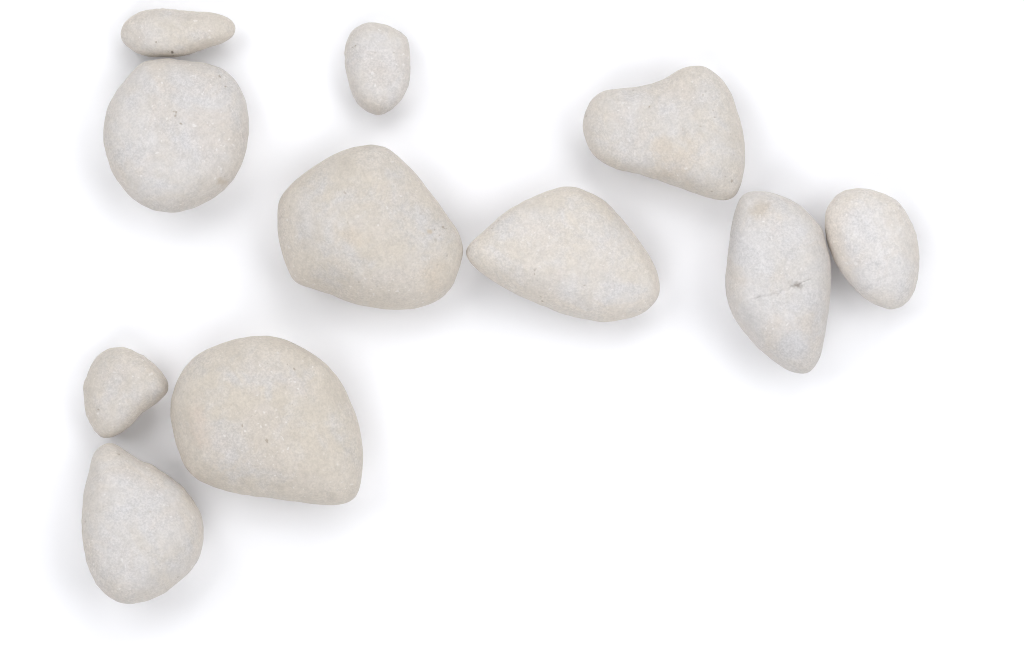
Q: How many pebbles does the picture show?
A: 11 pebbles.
